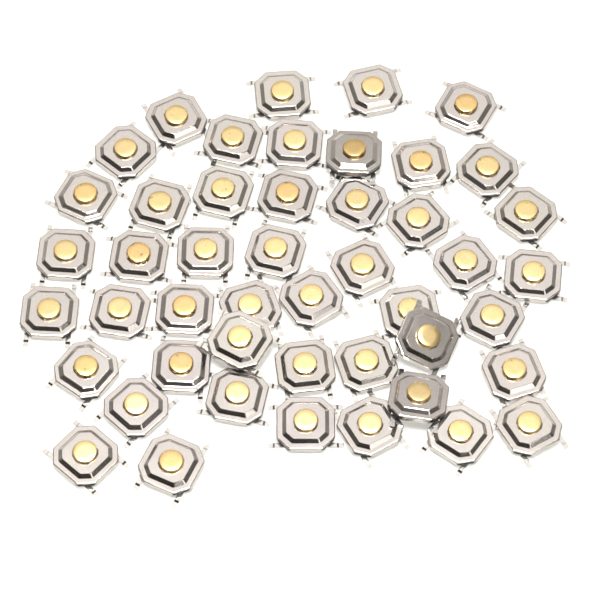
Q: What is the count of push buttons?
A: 47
